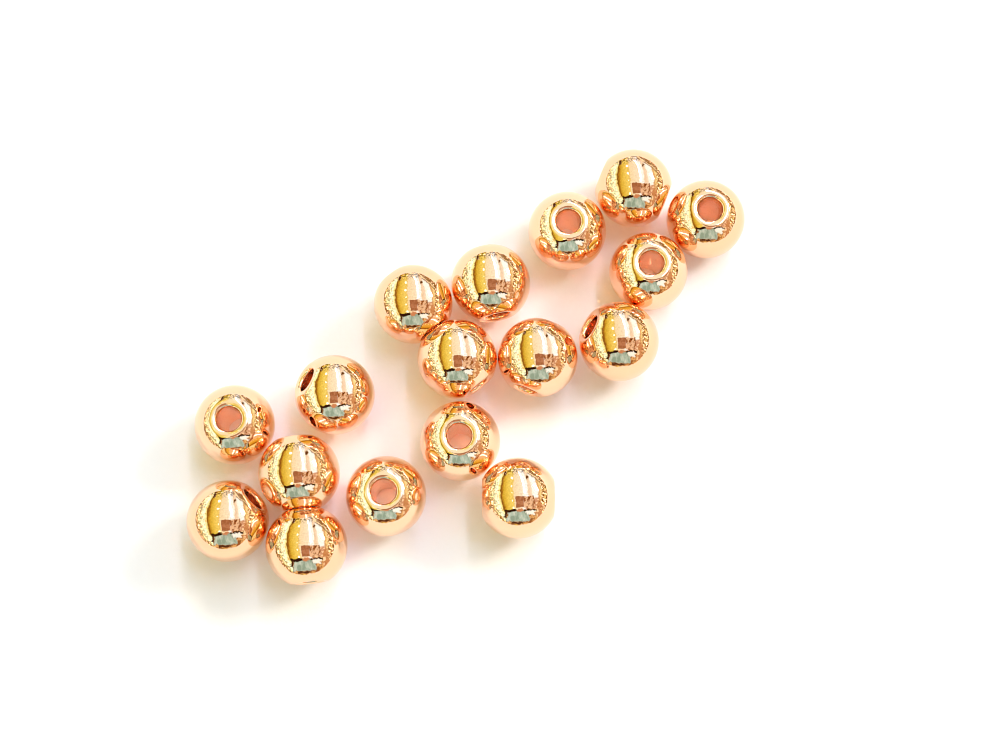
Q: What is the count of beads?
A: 17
